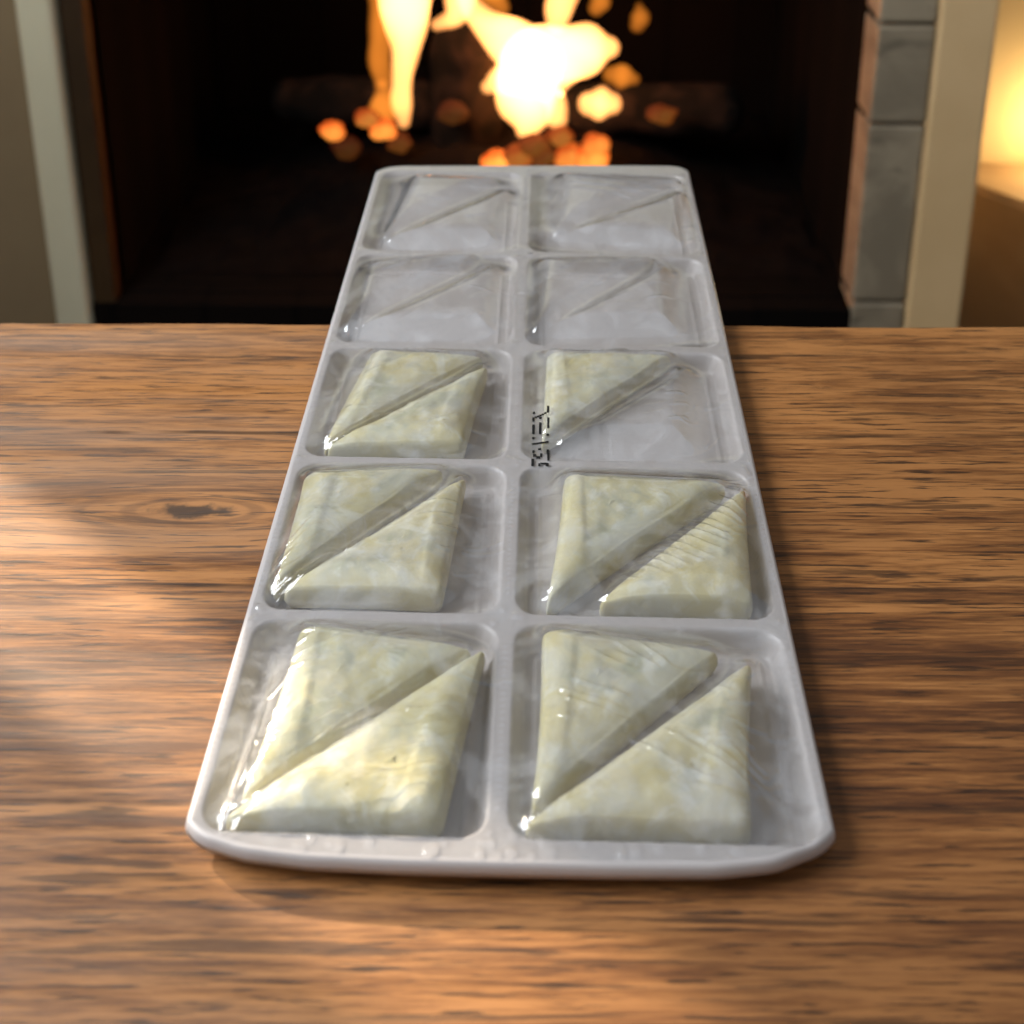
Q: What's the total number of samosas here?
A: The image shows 11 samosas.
